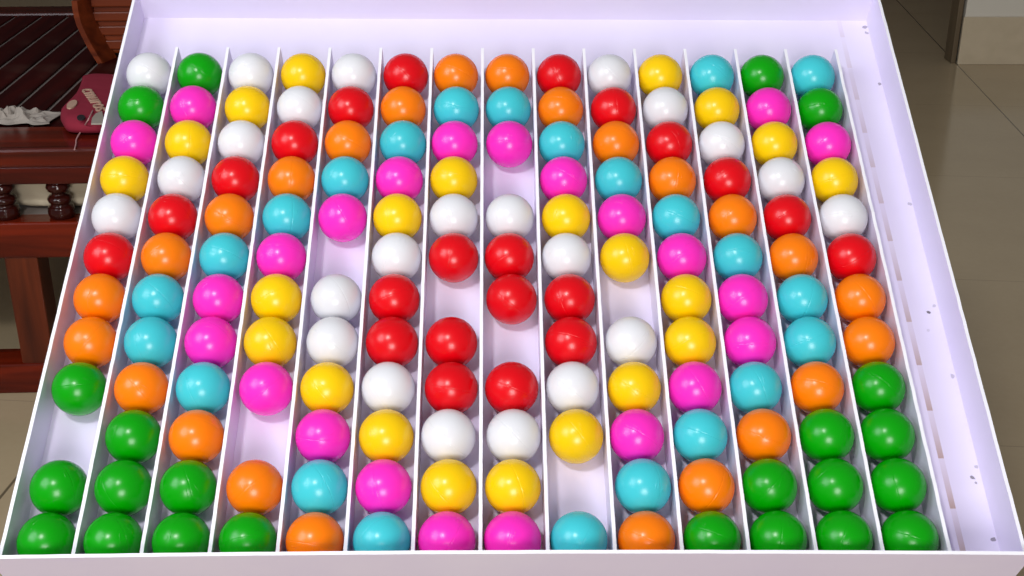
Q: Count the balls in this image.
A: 160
